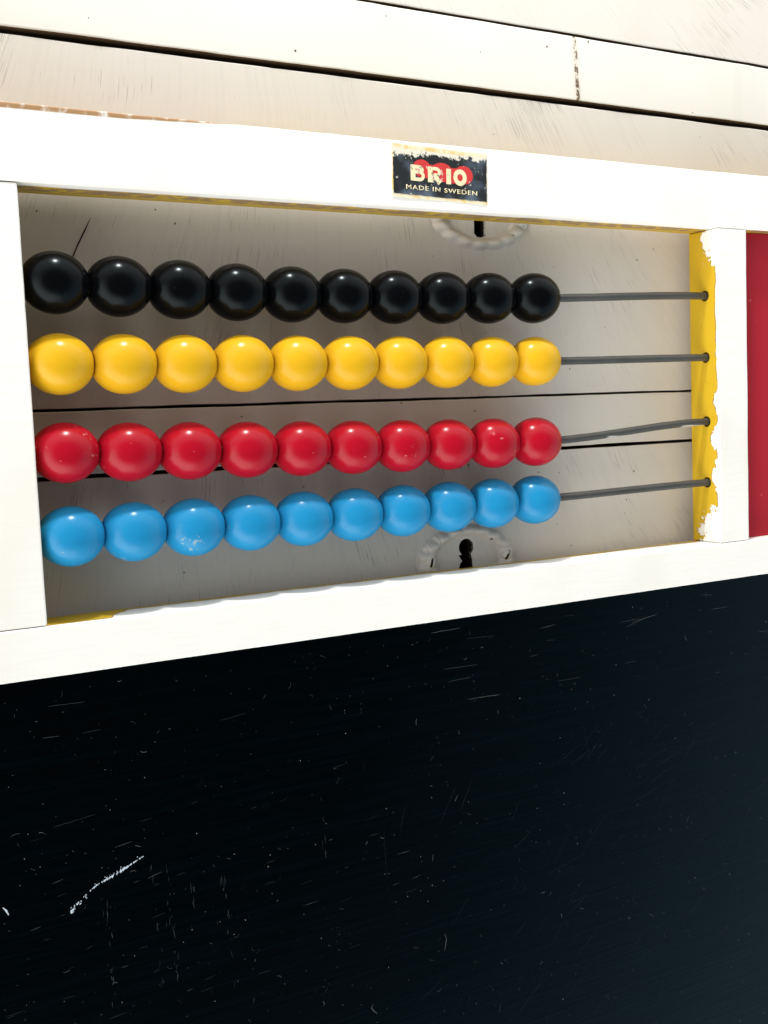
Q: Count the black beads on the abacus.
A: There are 10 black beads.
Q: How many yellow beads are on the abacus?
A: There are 10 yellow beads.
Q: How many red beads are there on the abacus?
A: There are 10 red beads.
